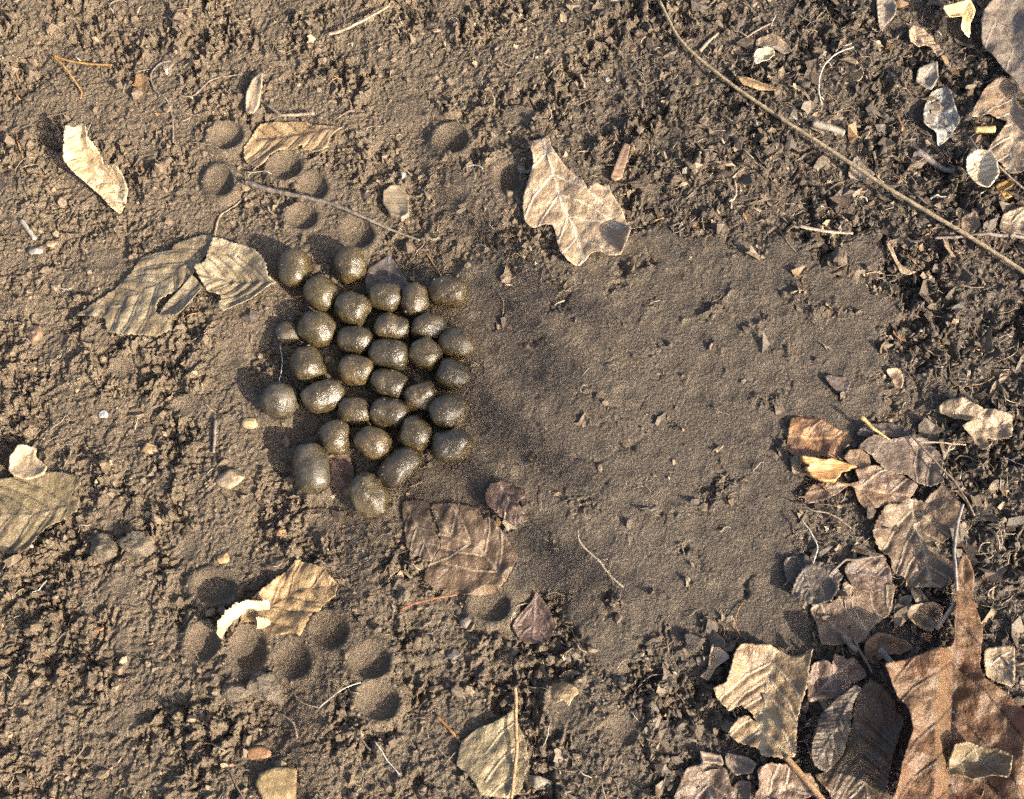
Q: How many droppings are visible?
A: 32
